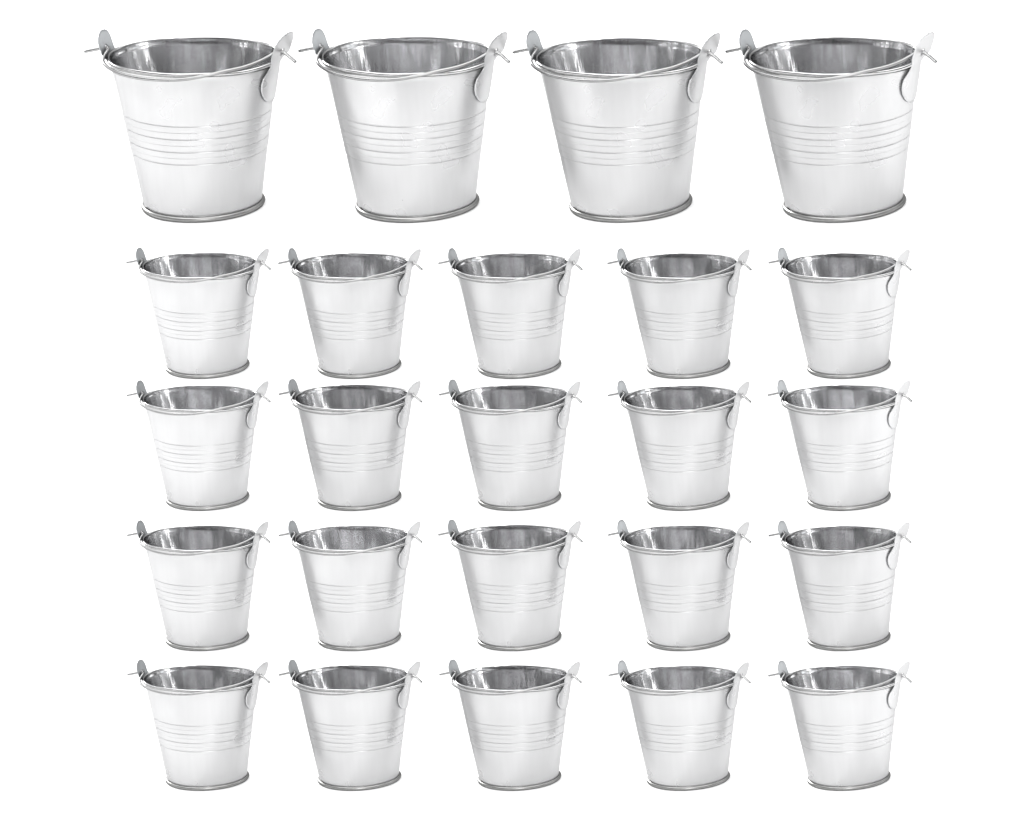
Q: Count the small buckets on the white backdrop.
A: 20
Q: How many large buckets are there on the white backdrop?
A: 4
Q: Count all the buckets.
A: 24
